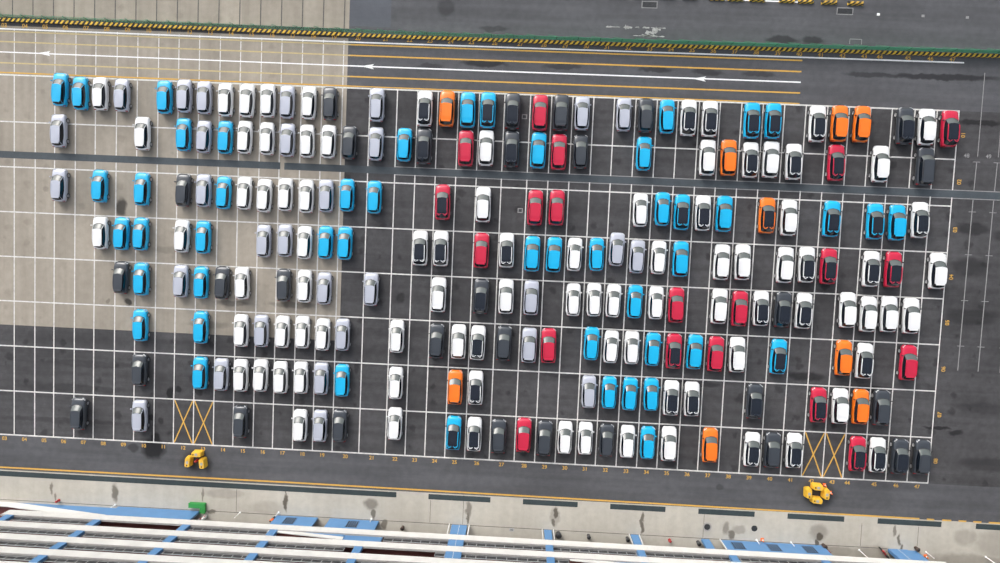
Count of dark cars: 30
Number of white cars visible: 89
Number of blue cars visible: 49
